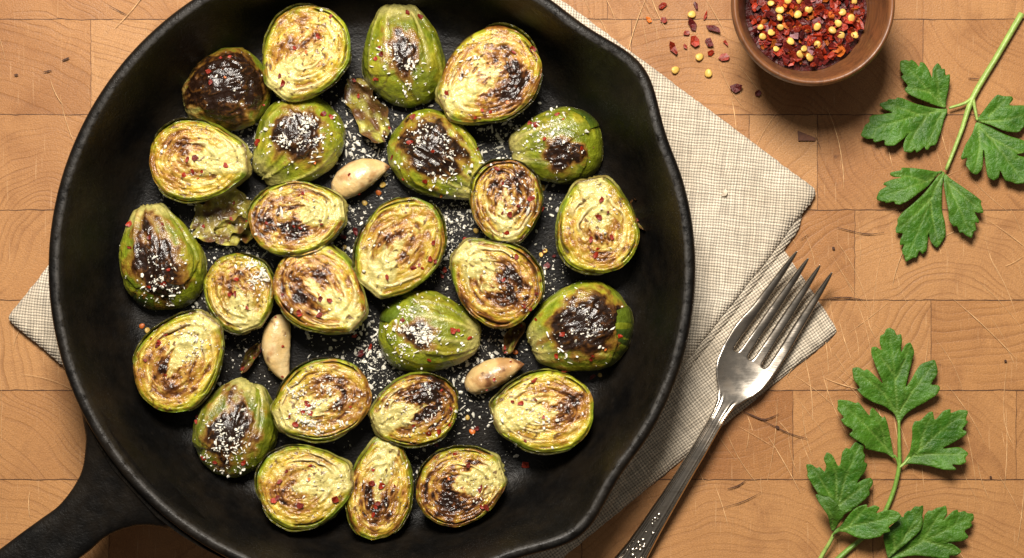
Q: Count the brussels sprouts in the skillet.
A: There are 26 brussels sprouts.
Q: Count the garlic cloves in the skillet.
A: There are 3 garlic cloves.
